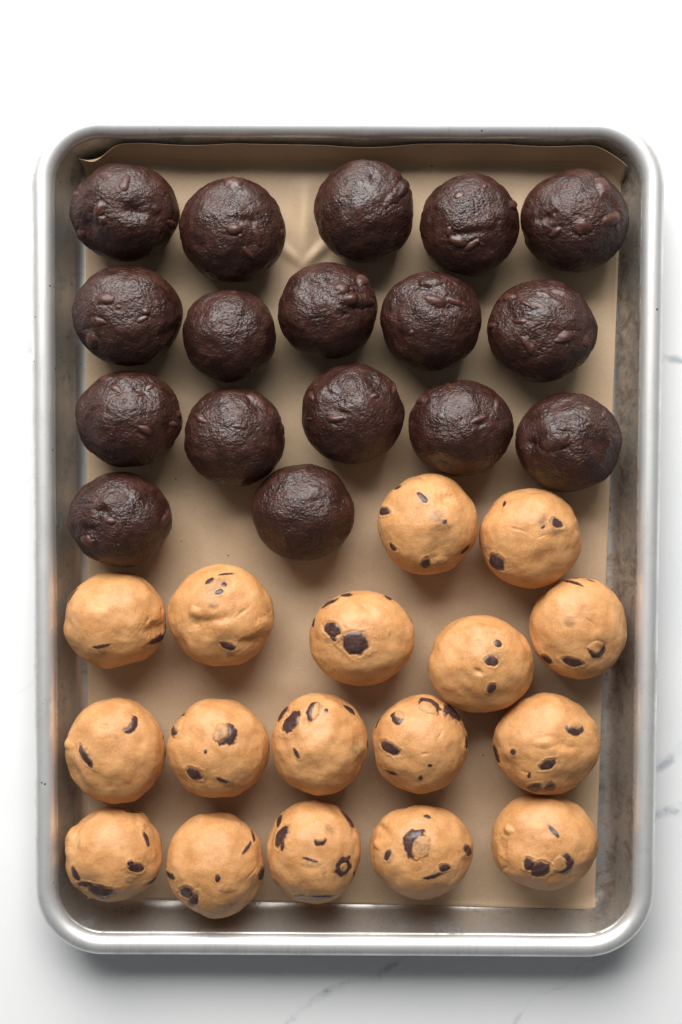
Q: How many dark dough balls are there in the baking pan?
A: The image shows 17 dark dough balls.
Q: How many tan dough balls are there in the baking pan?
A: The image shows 17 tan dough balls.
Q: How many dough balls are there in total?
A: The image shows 34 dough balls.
